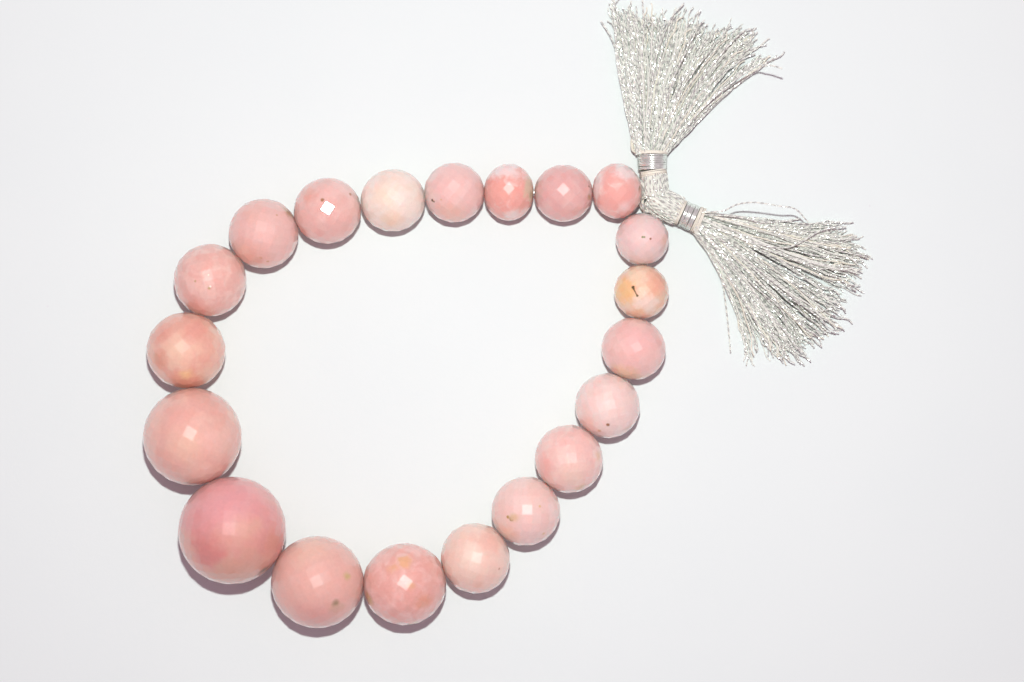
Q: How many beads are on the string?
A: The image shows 20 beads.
